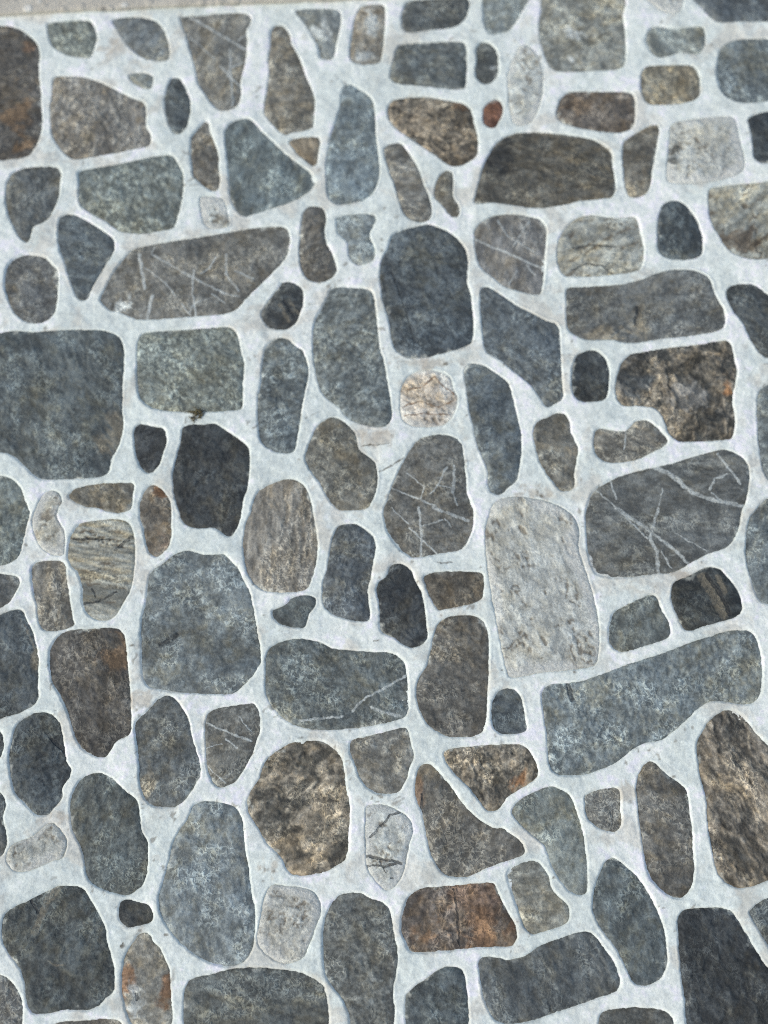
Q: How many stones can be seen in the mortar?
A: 123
